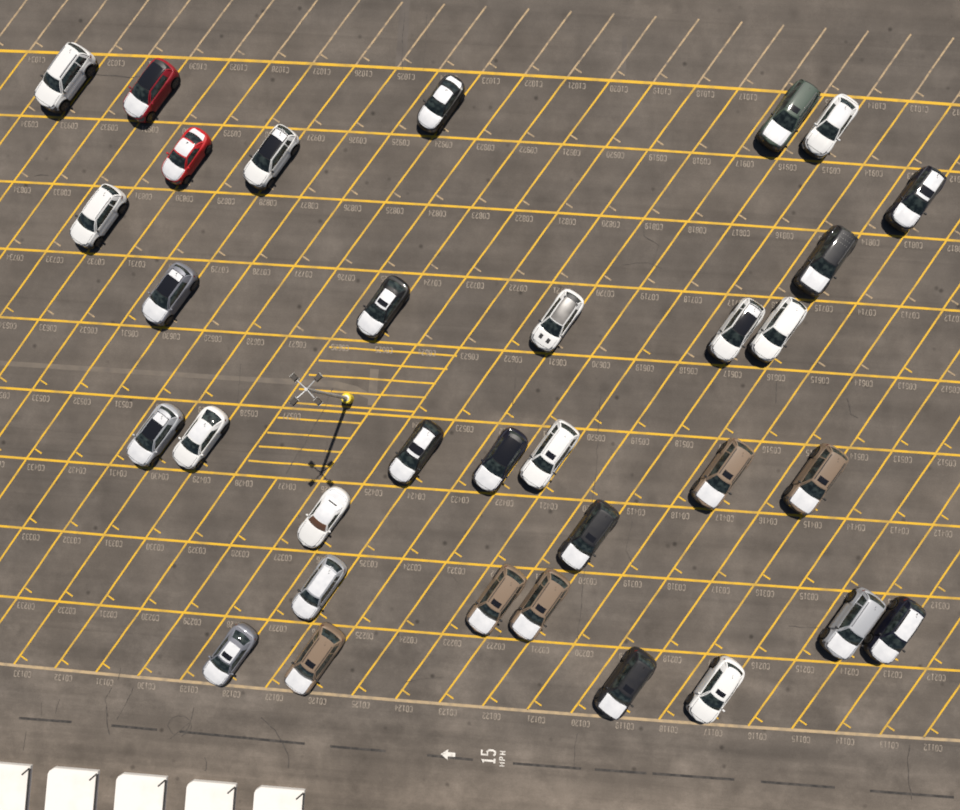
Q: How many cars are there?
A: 33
